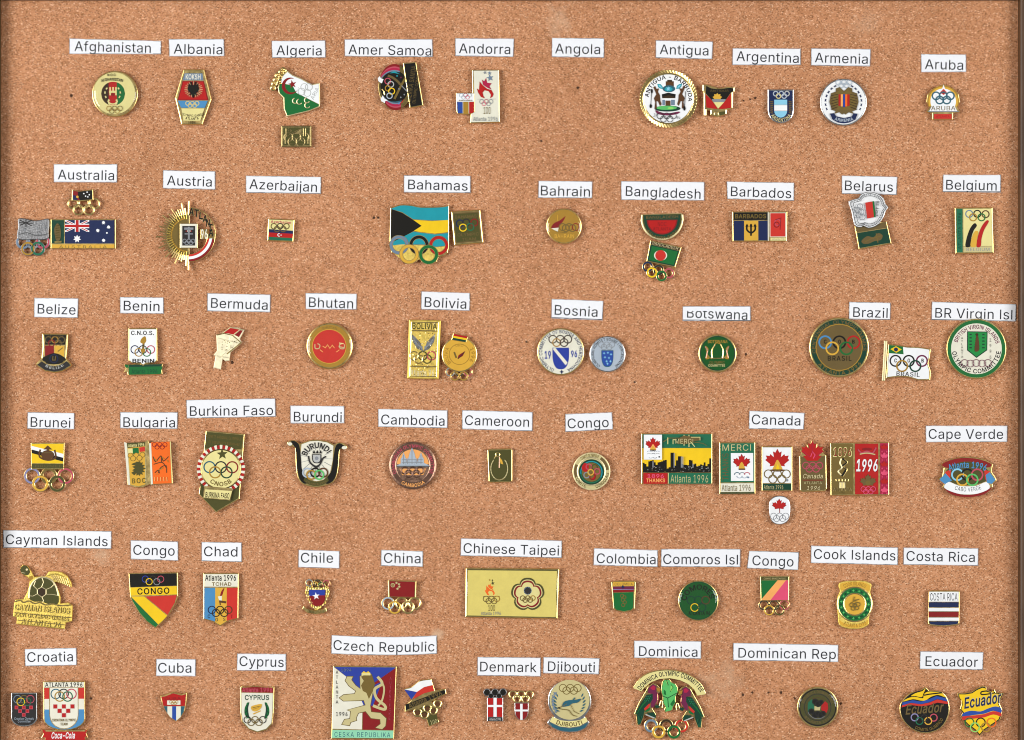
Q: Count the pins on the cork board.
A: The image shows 74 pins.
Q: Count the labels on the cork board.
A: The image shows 57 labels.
